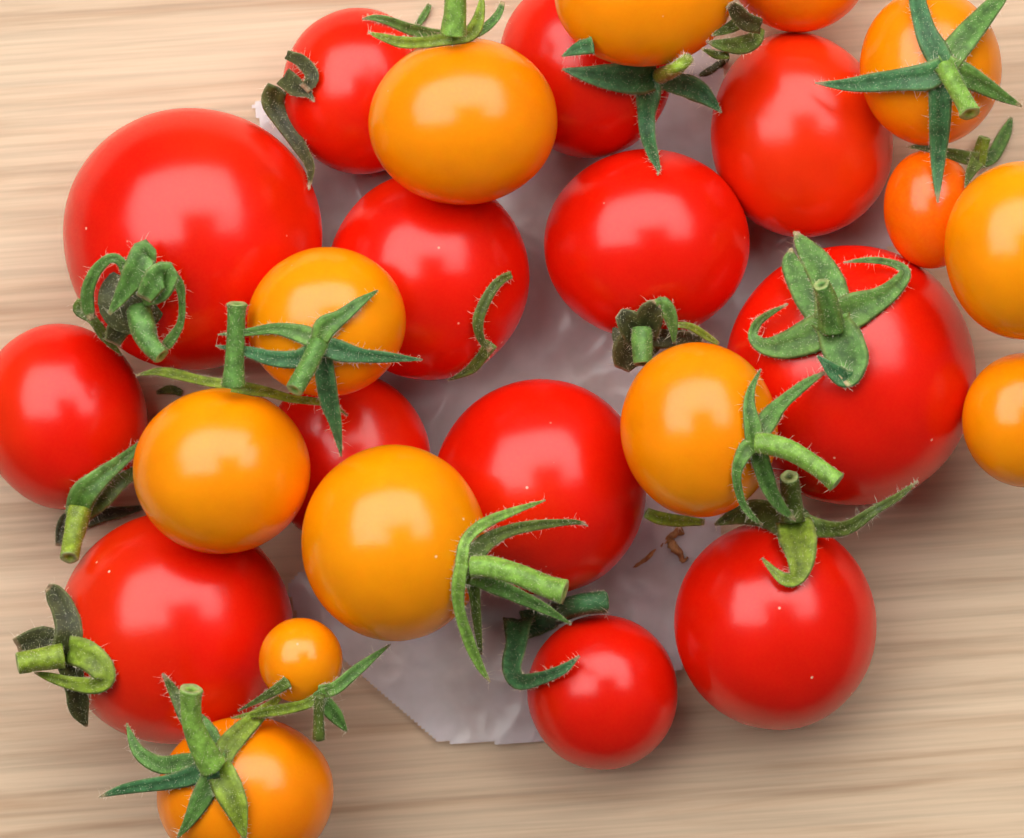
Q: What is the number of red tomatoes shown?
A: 13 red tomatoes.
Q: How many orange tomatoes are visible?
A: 13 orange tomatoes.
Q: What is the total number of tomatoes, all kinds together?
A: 26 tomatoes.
